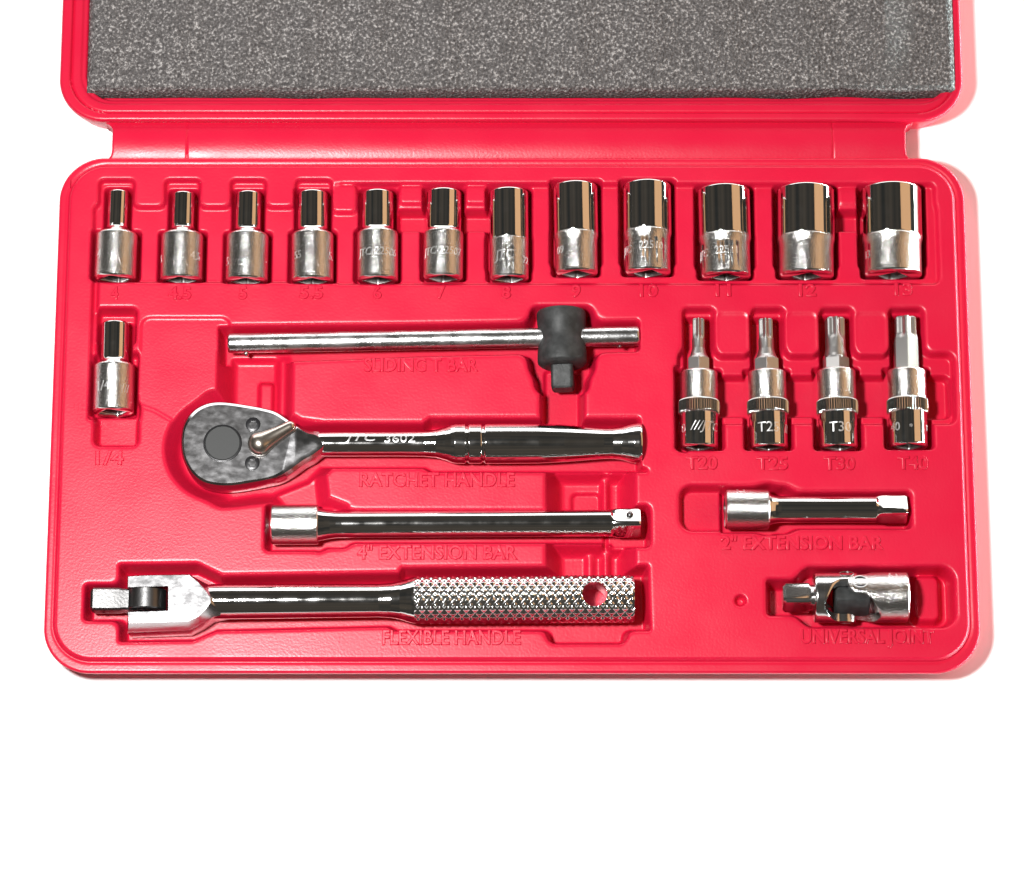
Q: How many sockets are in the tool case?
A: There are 13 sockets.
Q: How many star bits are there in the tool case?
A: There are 4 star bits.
